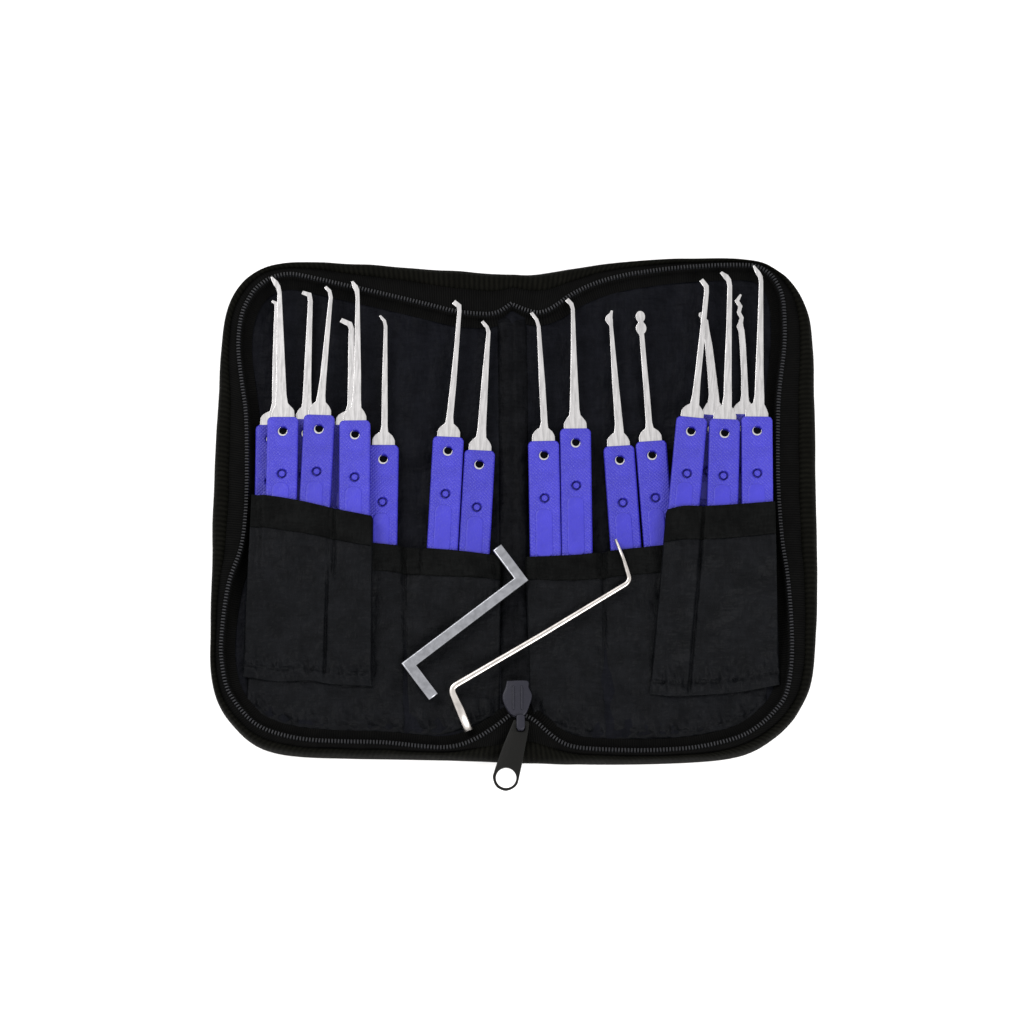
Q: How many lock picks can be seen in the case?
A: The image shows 18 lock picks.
